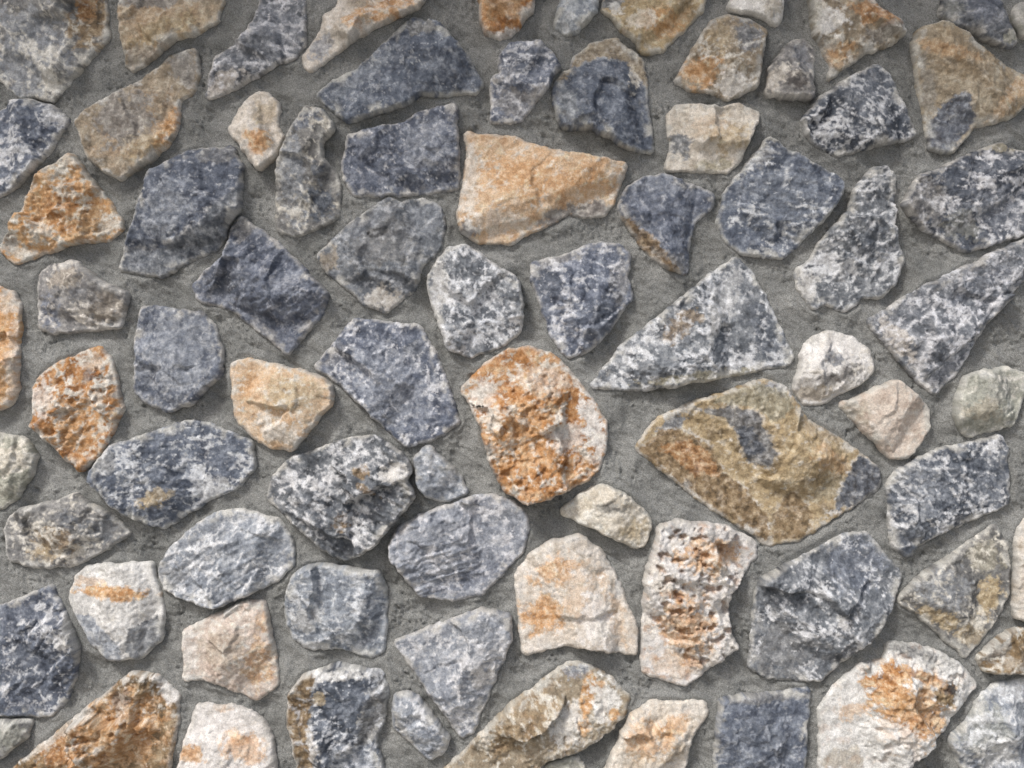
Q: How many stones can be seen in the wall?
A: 79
